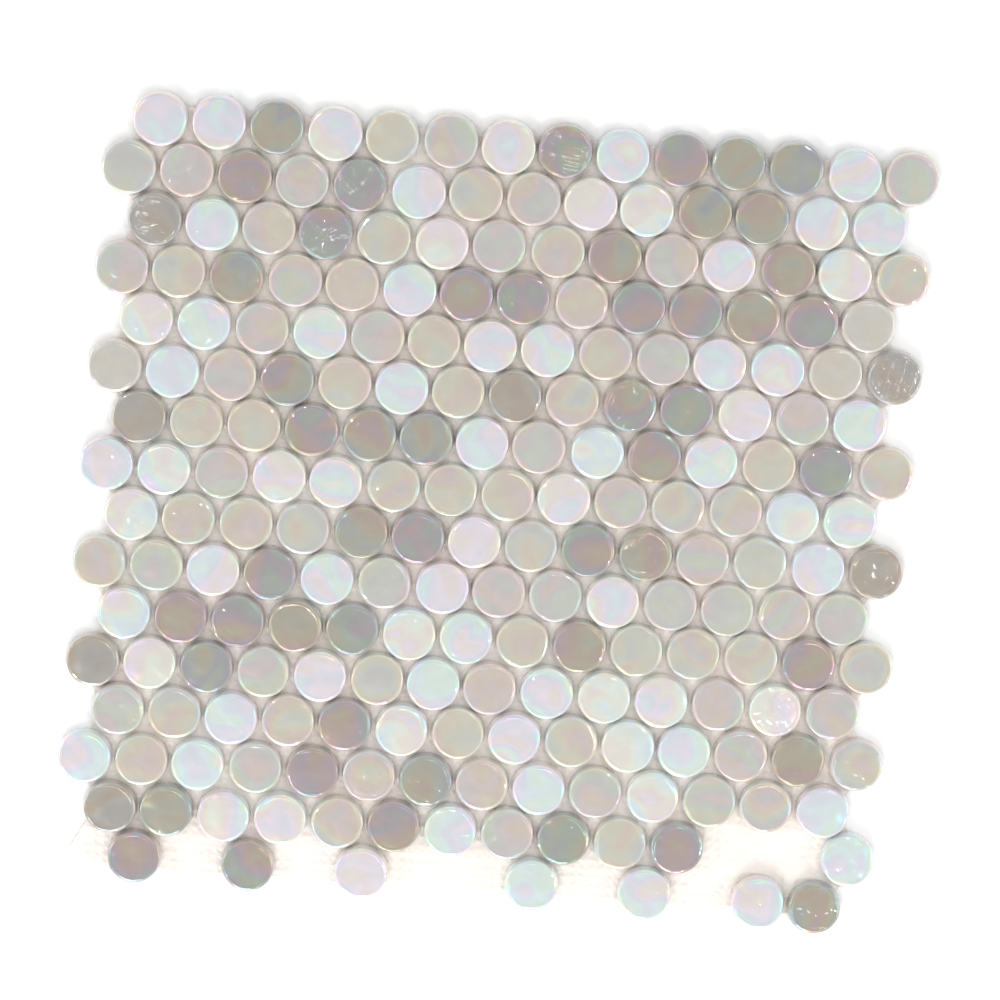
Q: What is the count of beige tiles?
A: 86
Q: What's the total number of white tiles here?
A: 72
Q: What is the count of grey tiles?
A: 57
